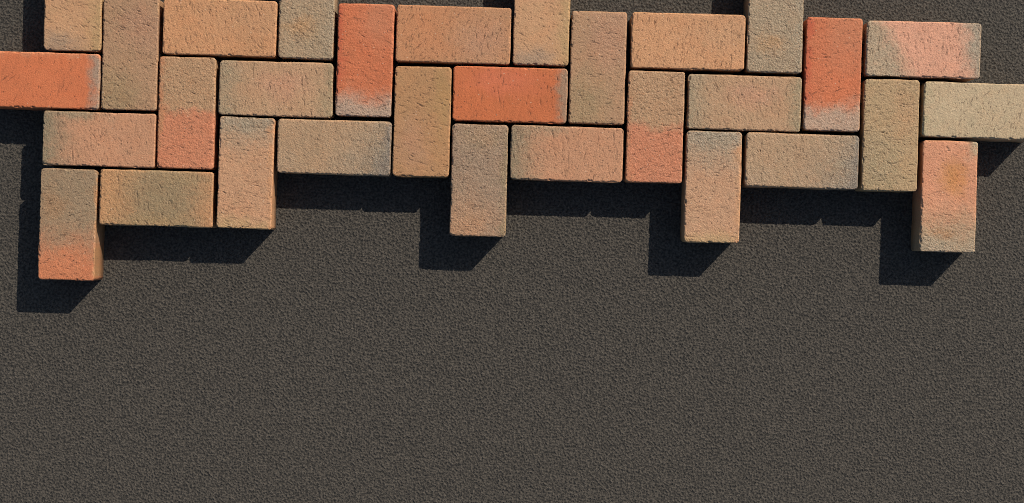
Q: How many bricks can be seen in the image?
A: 31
